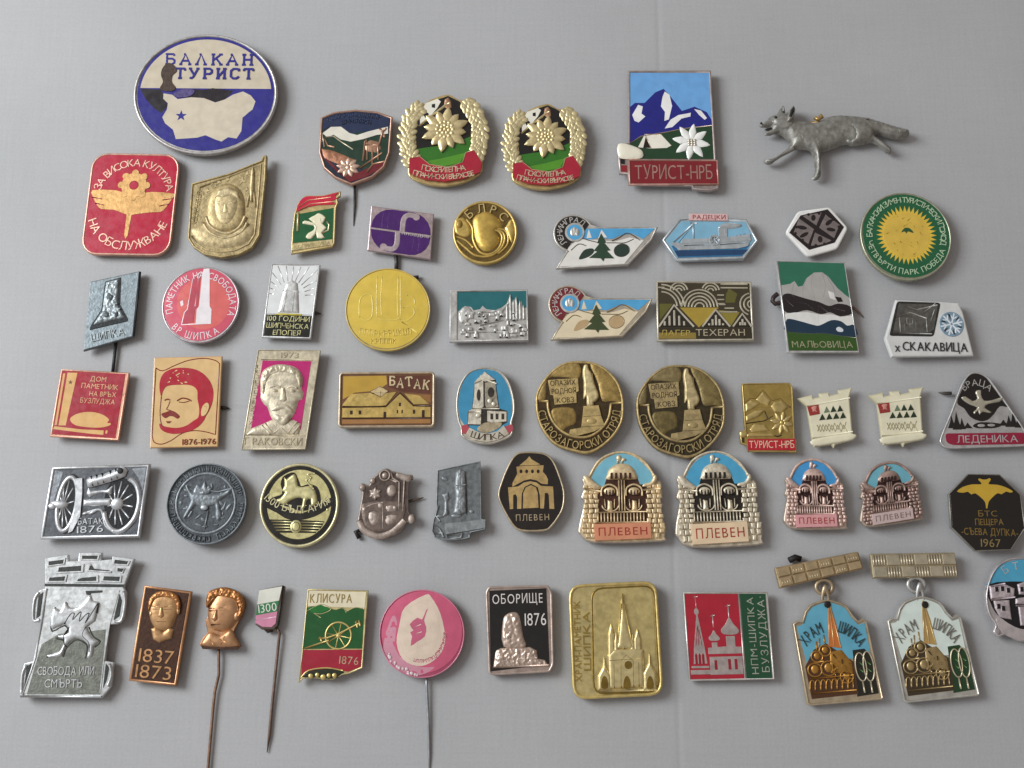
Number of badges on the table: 57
